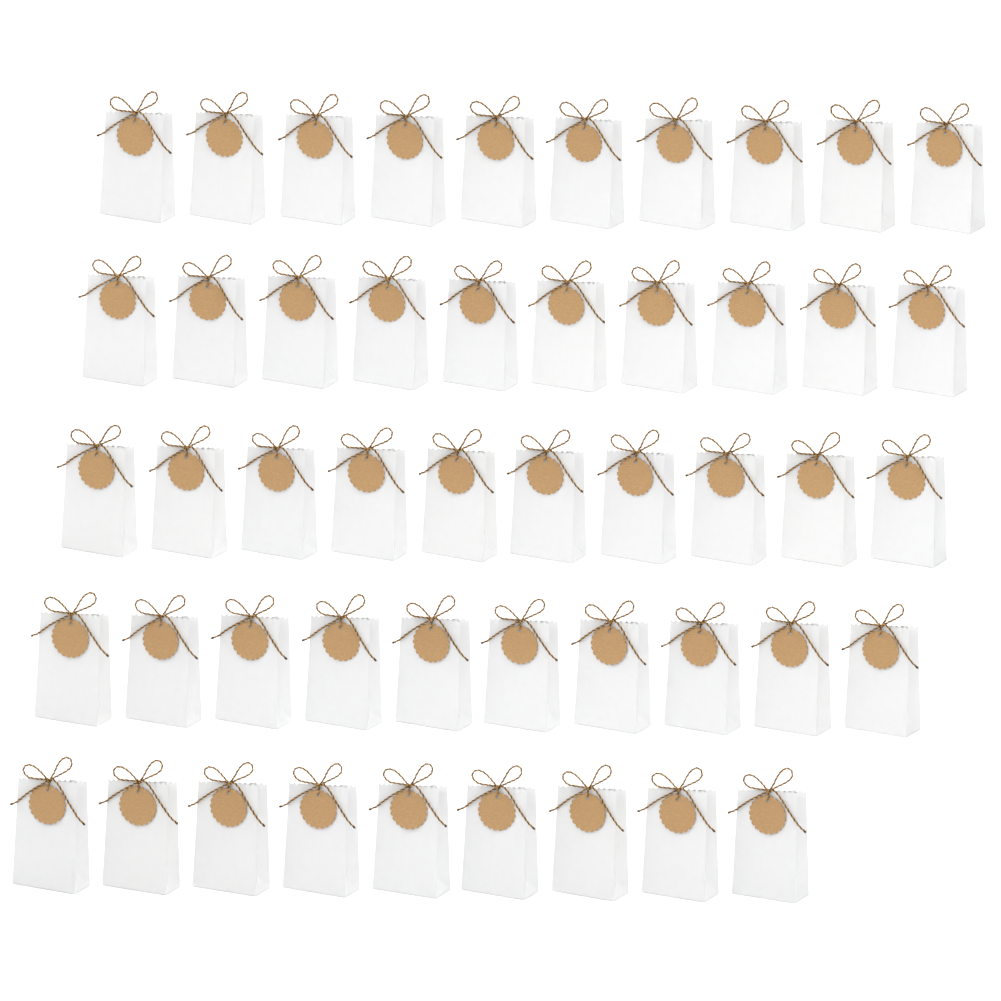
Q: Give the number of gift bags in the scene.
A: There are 49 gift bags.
